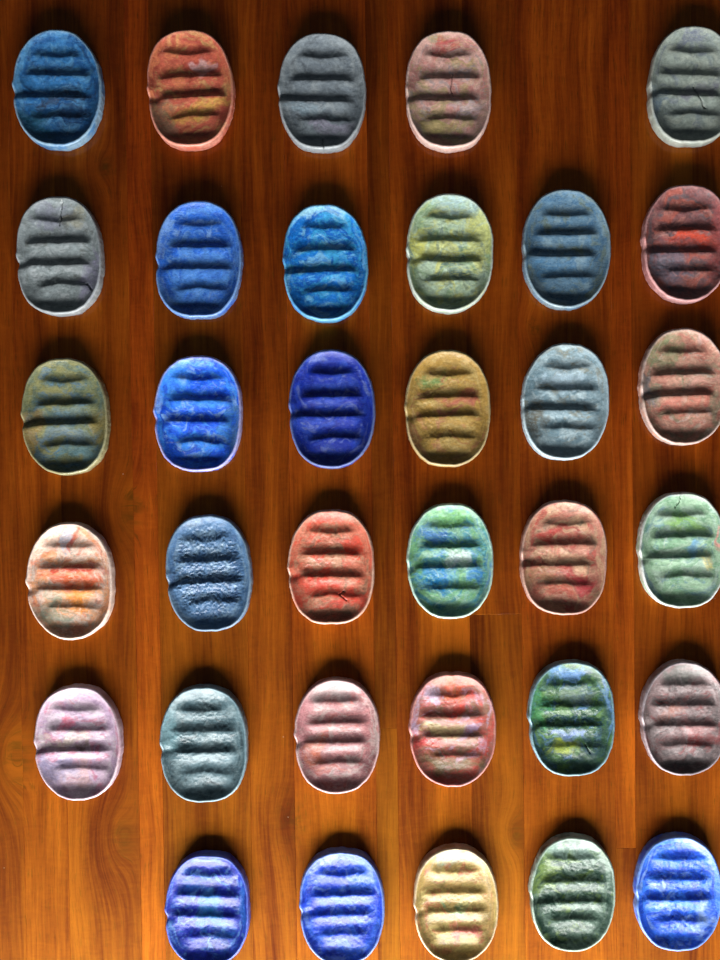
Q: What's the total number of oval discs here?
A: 34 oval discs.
